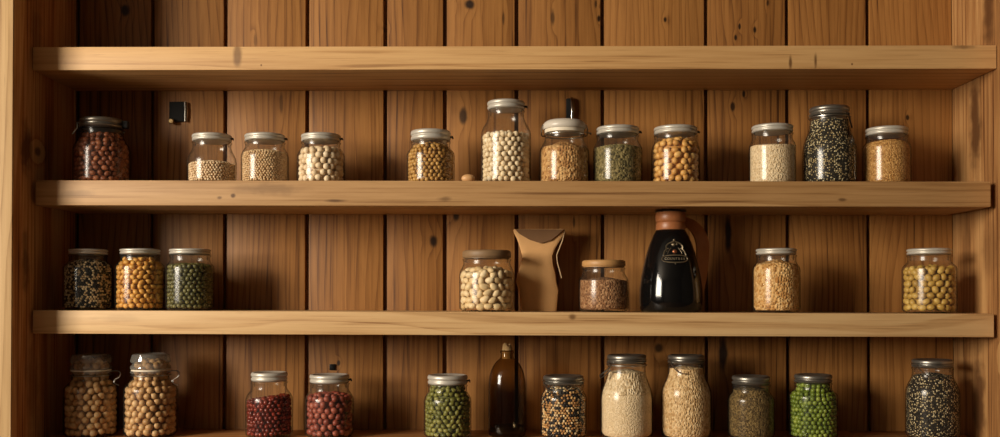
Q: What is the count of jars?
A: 30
